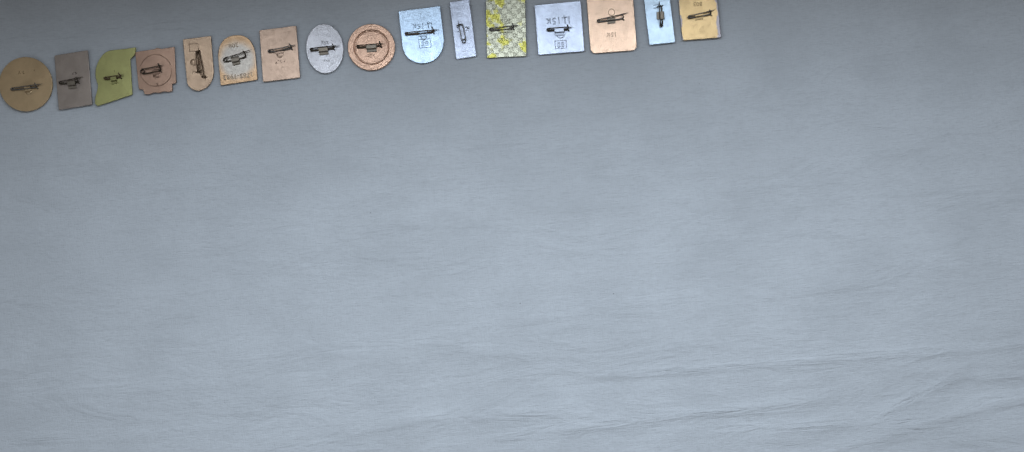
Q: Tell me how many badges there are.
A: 16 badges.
